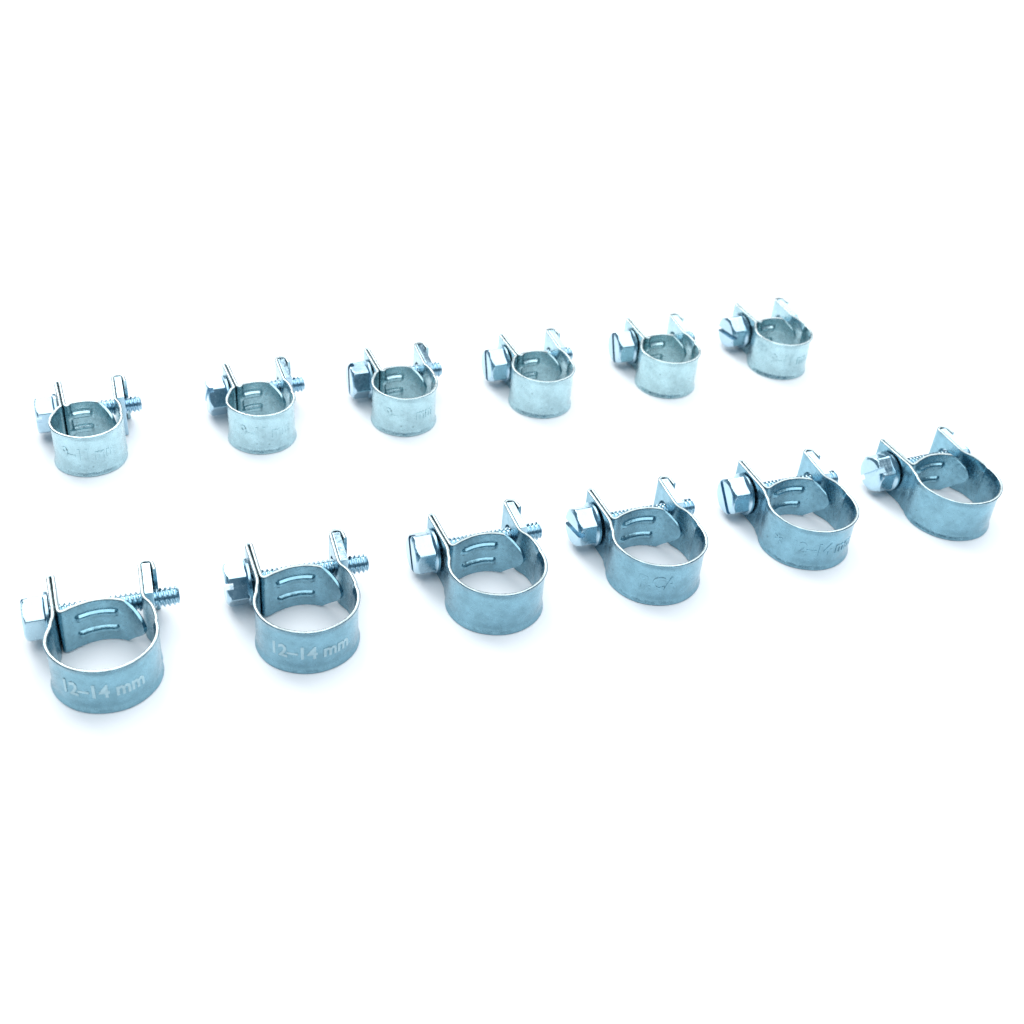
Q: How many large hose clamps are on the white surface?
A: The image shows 6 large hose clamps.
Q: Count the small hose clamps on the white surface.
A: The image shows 6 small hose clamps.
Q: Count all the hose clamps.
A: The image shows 12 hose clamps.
